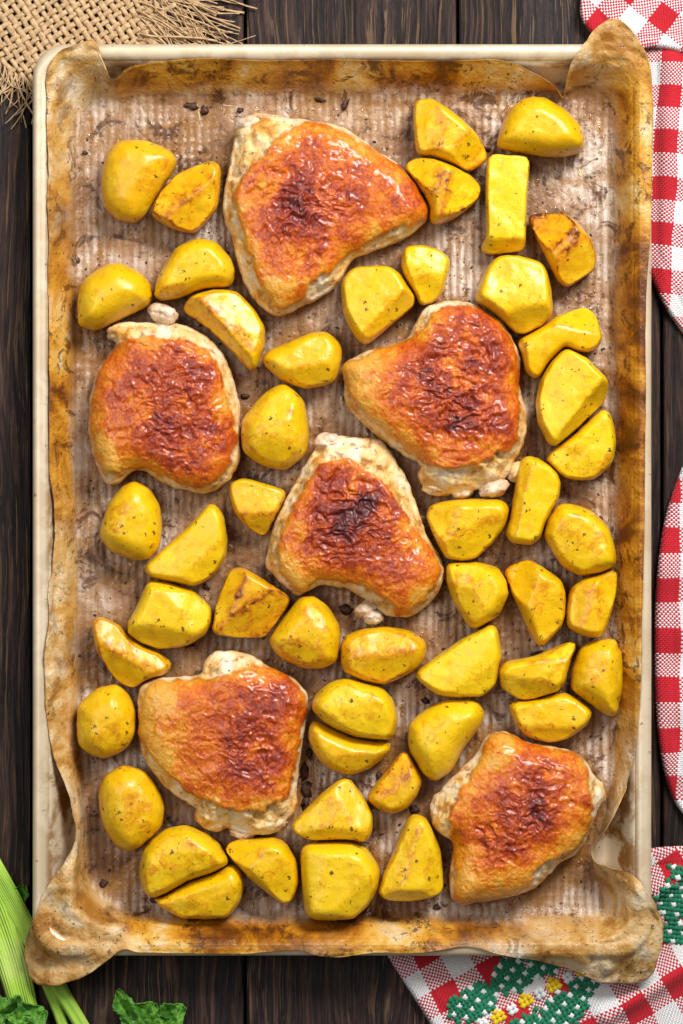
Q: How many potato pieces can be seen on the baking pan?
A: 48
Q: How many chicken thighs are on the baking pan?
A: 6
